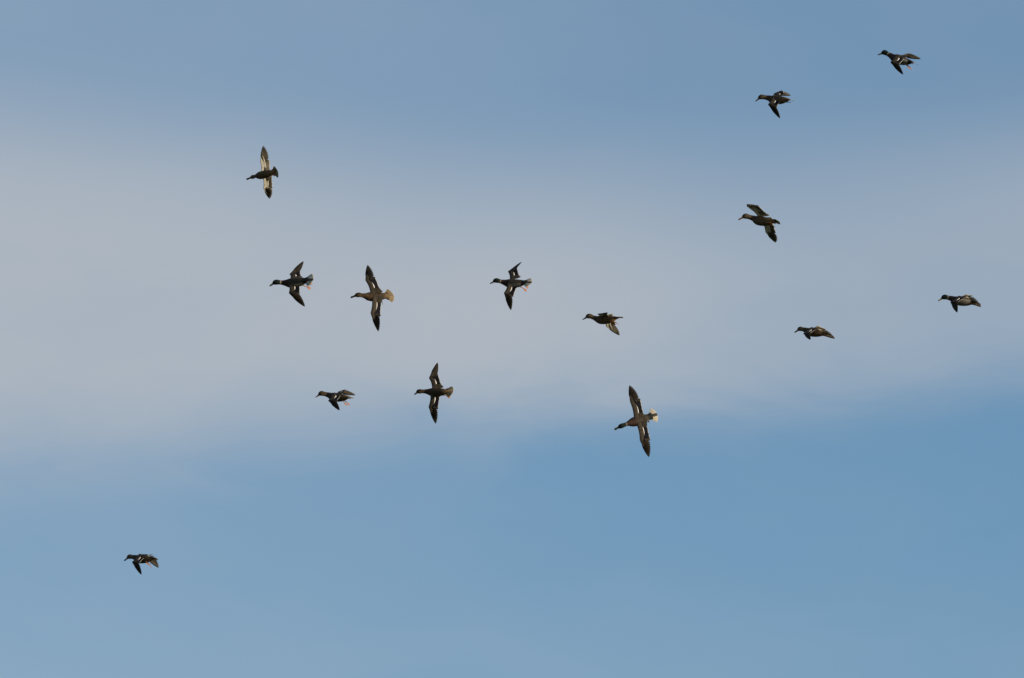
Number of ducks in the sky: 14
